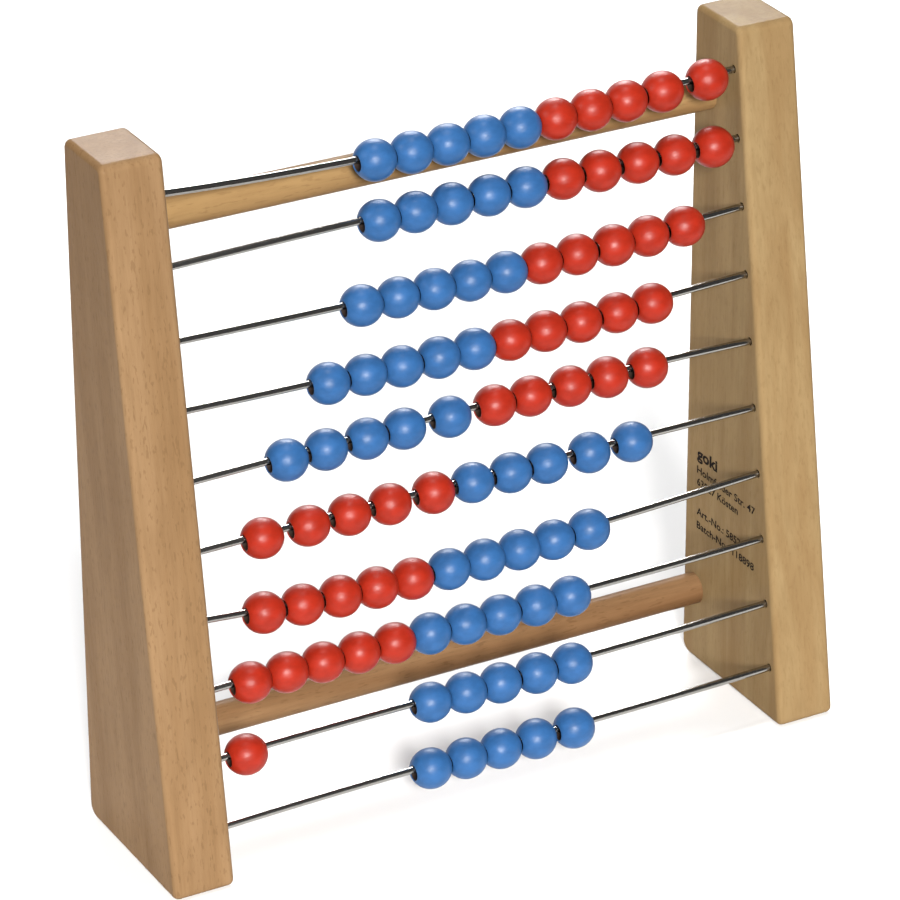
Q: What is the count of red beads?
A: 41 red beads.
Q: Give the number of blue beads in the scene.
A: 50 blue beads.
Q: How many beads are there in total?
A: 91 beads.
